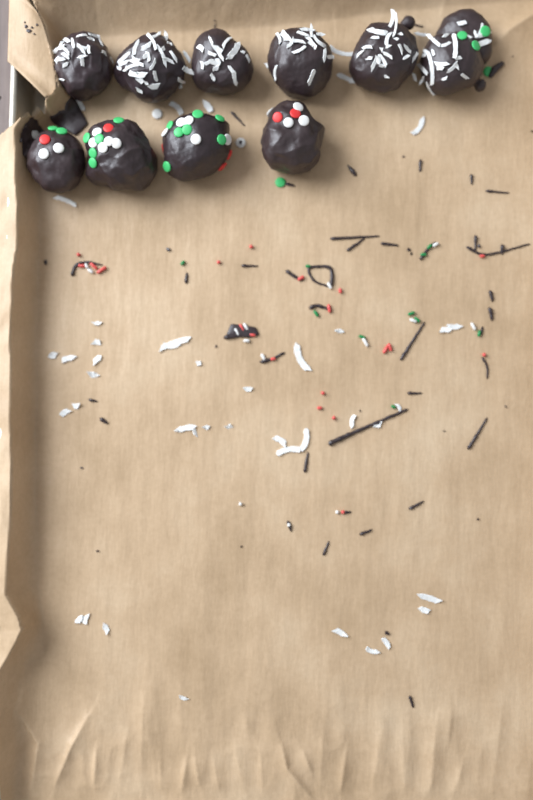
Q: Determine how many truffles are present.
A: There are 10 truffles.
